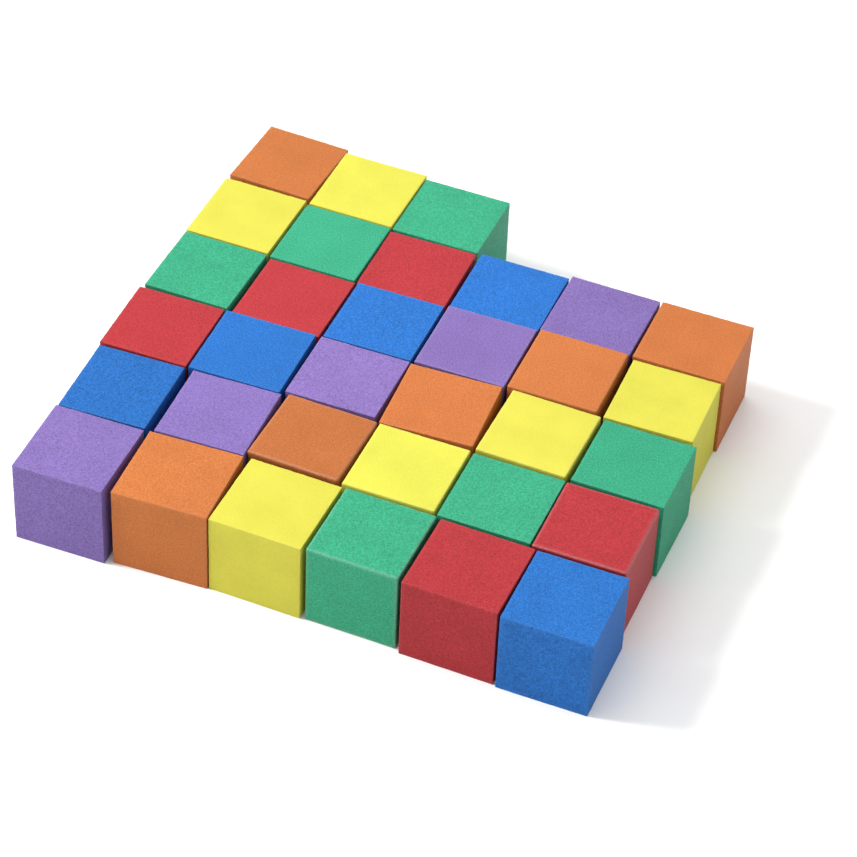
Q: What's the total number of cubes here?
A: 33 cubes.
